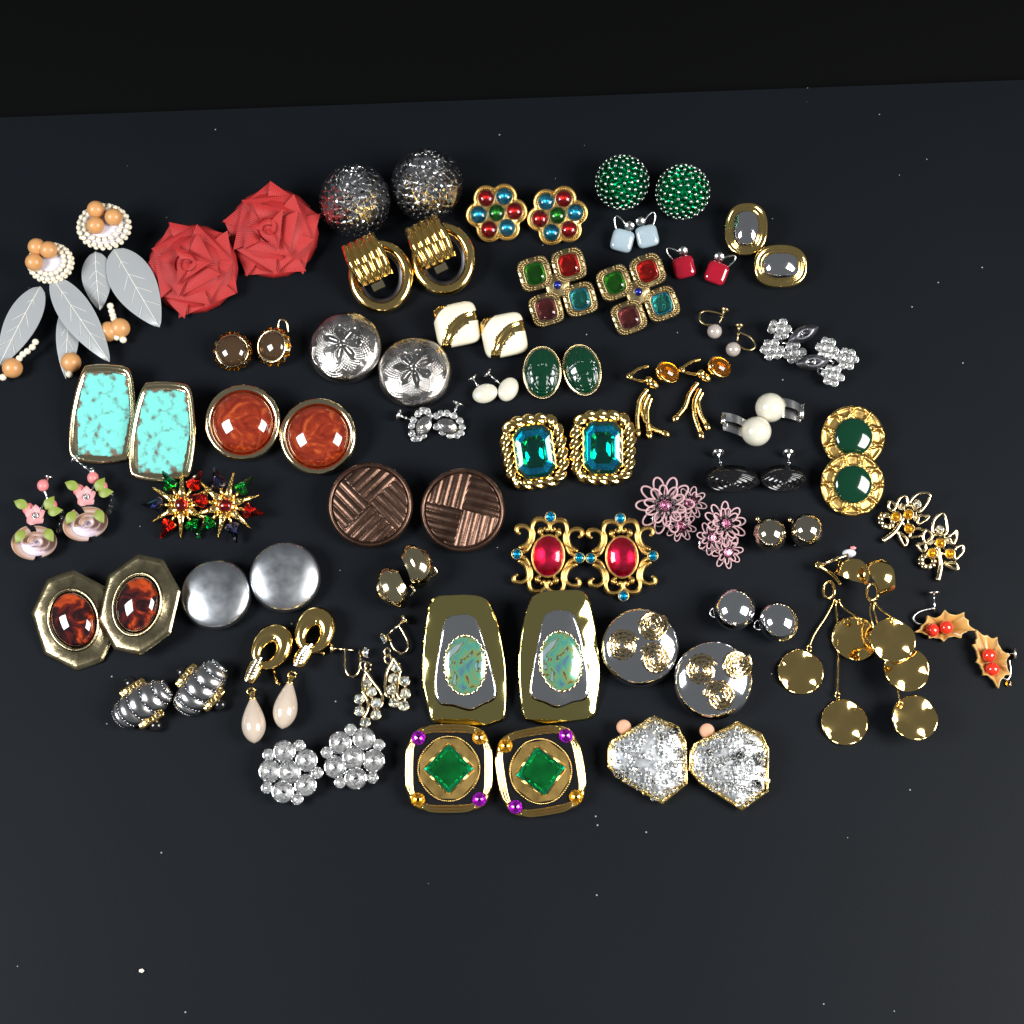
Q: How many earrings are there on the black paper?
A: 92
